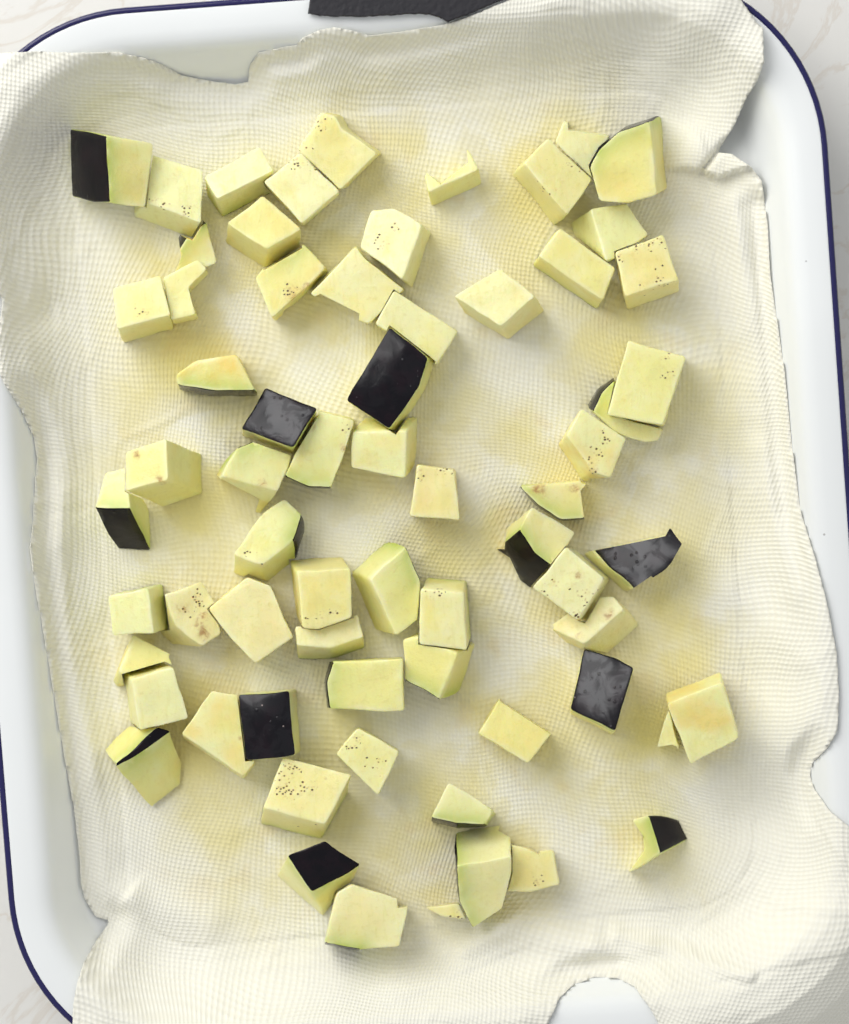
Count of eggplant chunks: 66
